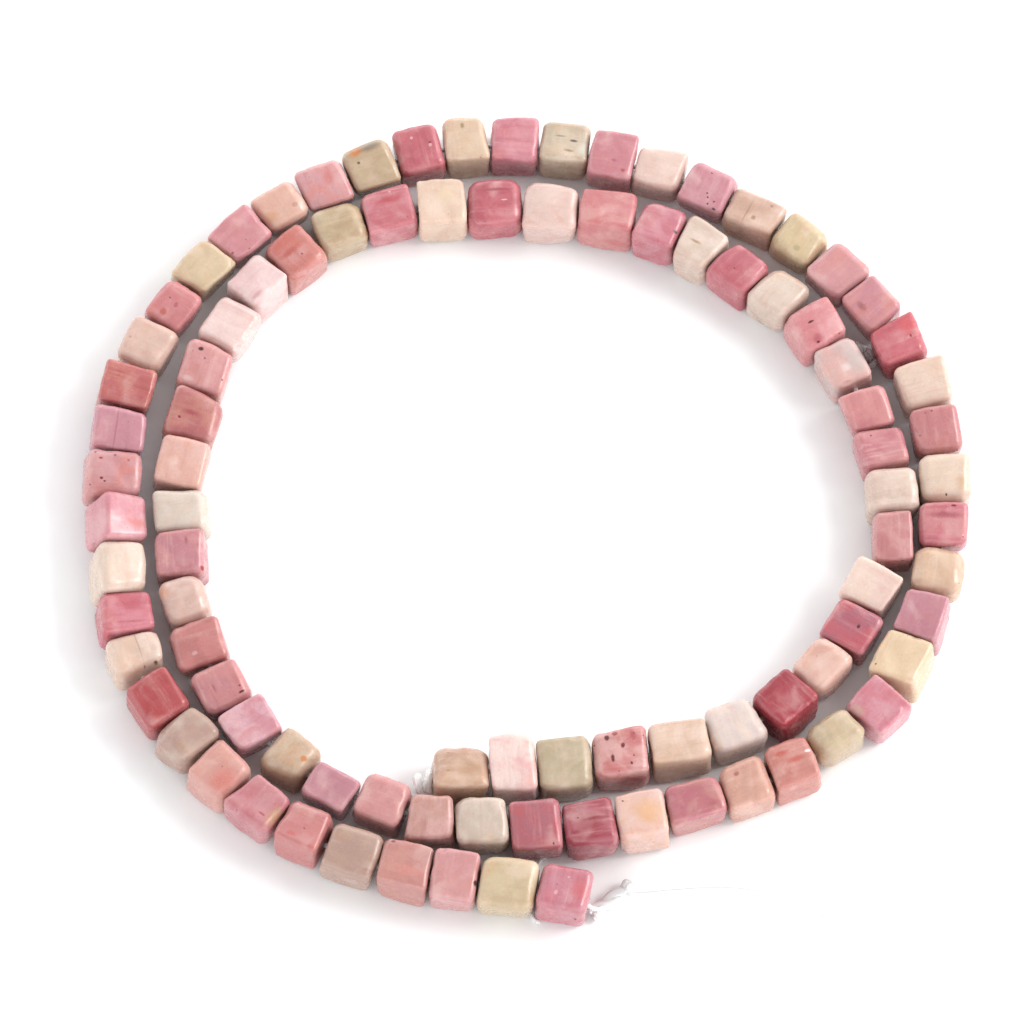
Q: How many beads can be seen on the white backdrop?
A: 94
